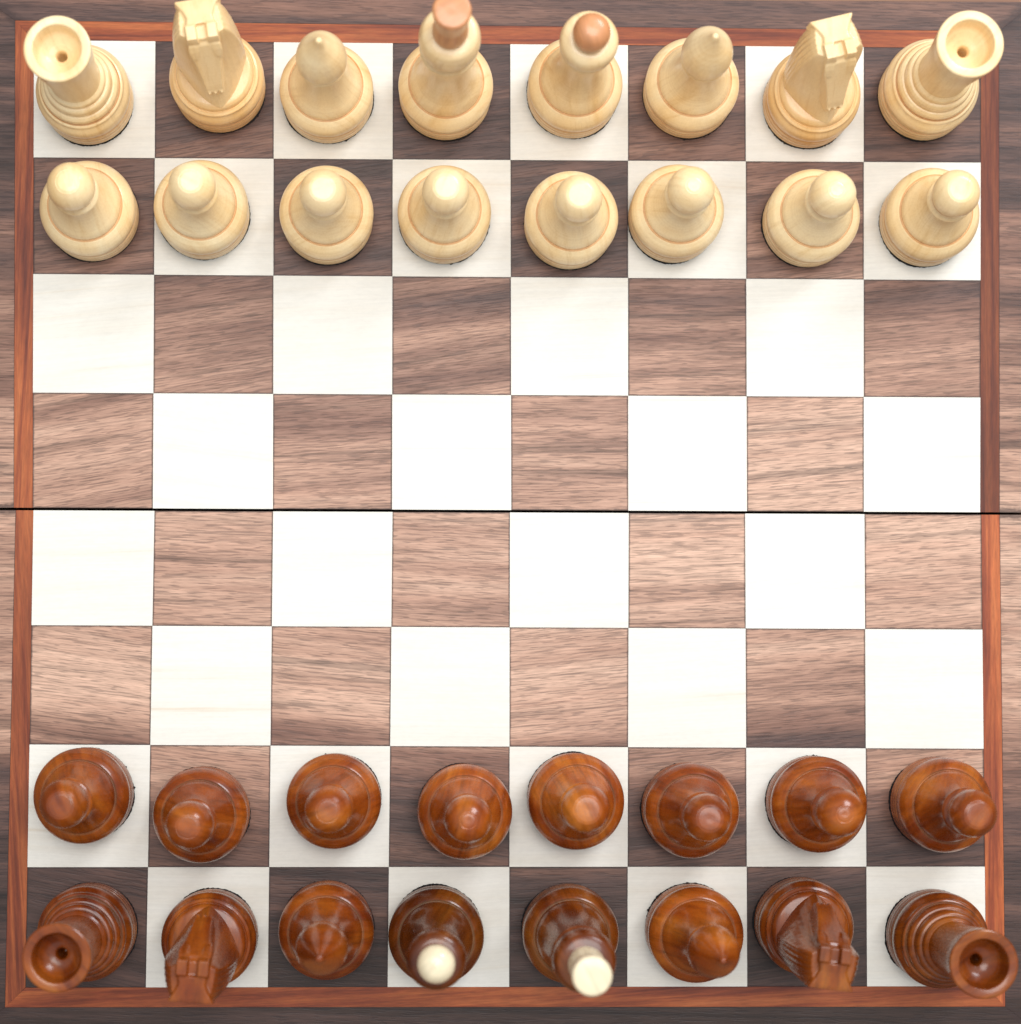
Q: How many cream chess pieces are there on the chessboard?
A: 16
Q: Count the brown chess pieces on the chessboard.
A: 16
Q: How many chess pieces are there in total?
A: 32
